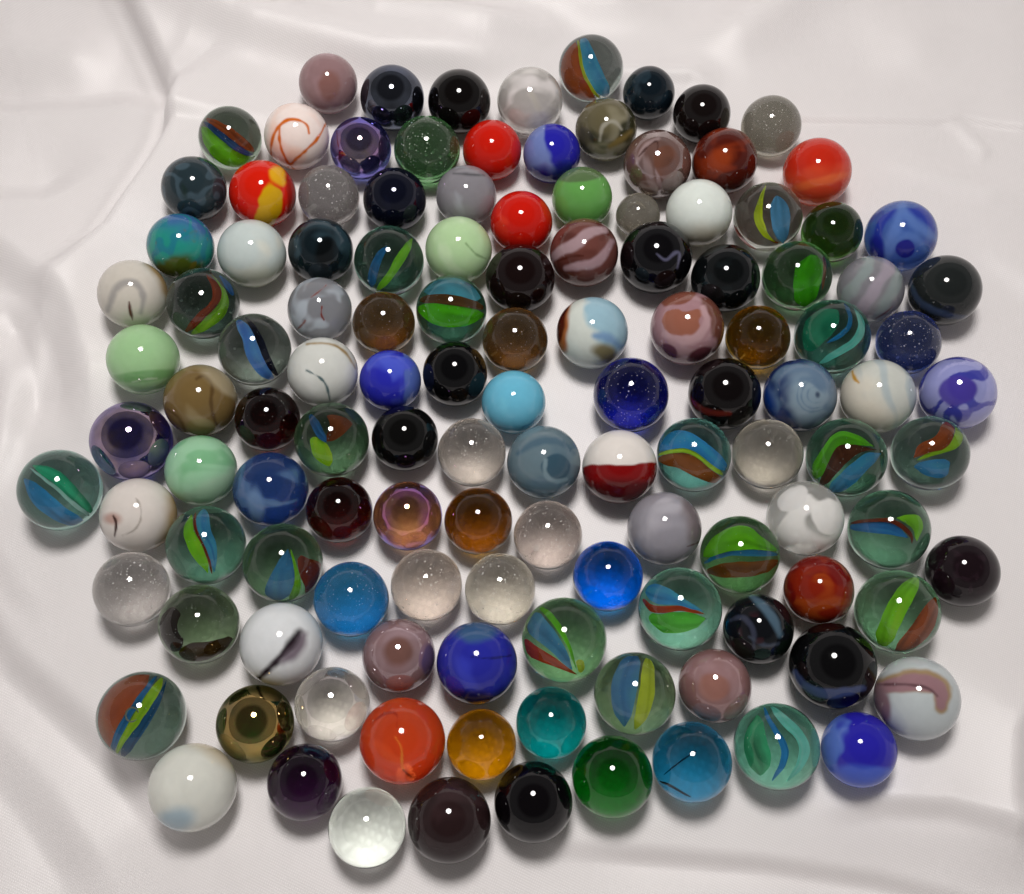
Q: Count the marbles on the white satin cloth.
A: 124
